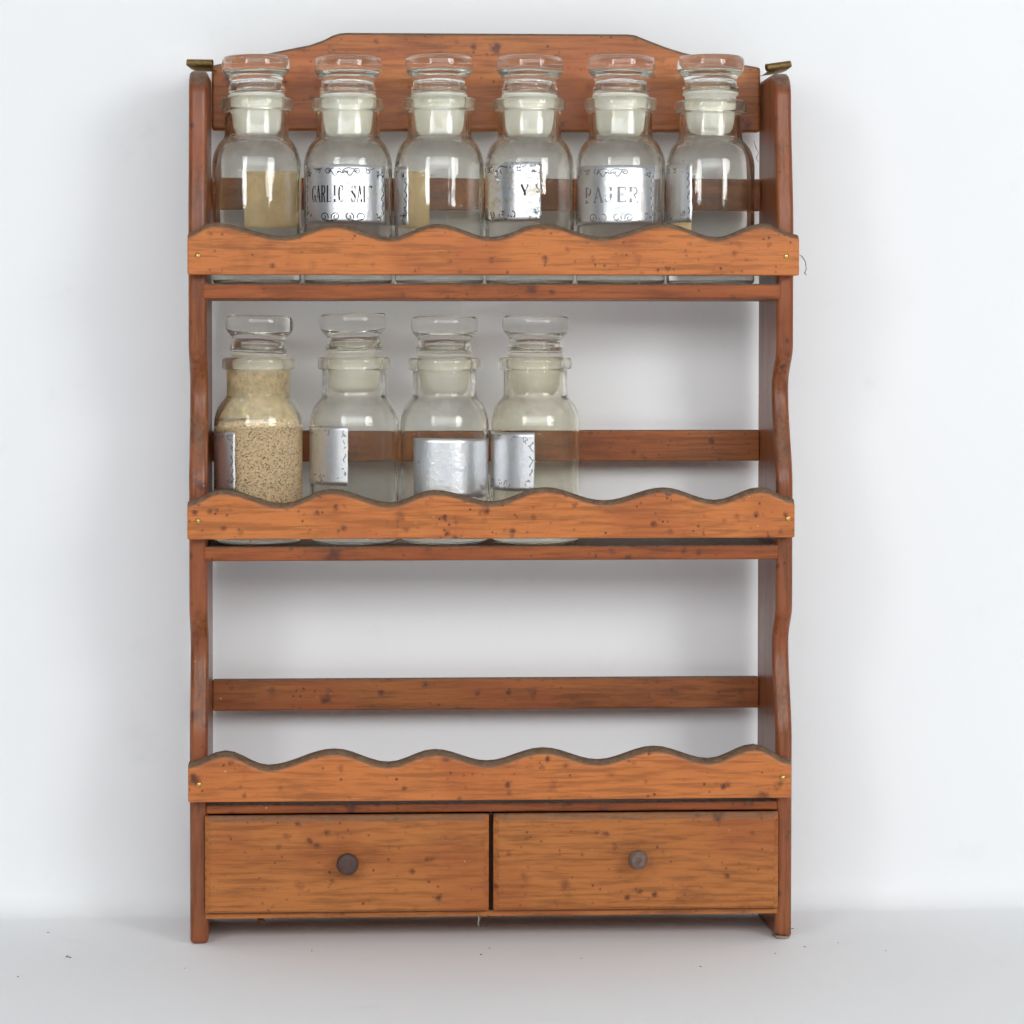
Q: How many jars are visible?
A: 10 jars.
